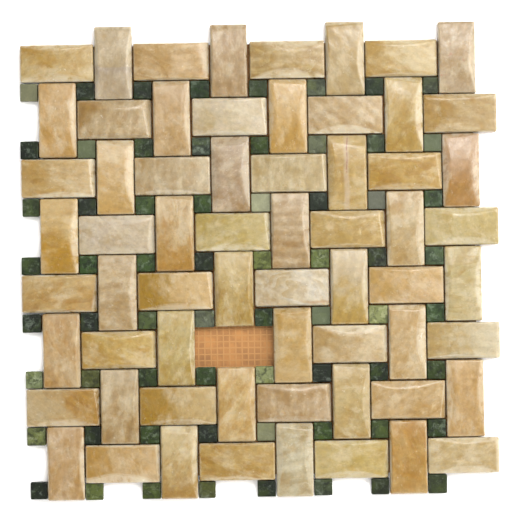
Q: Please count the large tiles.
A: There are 63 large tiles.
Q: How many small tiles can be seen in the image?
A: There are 64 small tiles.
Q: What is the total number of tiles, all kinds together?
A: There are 127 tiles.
